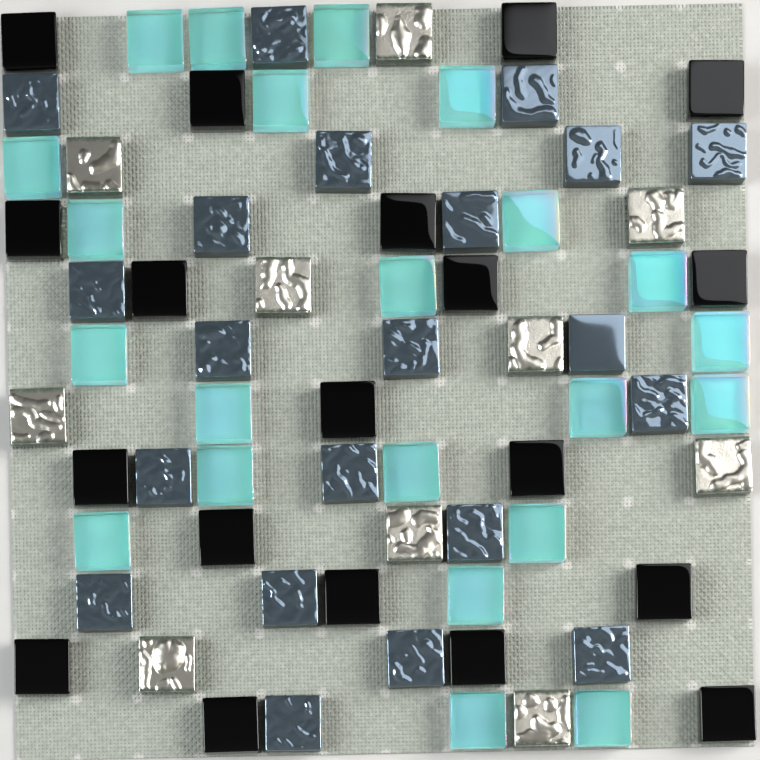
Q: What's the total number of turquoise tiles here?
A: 22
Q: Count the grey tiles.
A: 21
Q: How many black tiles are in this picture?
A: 19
